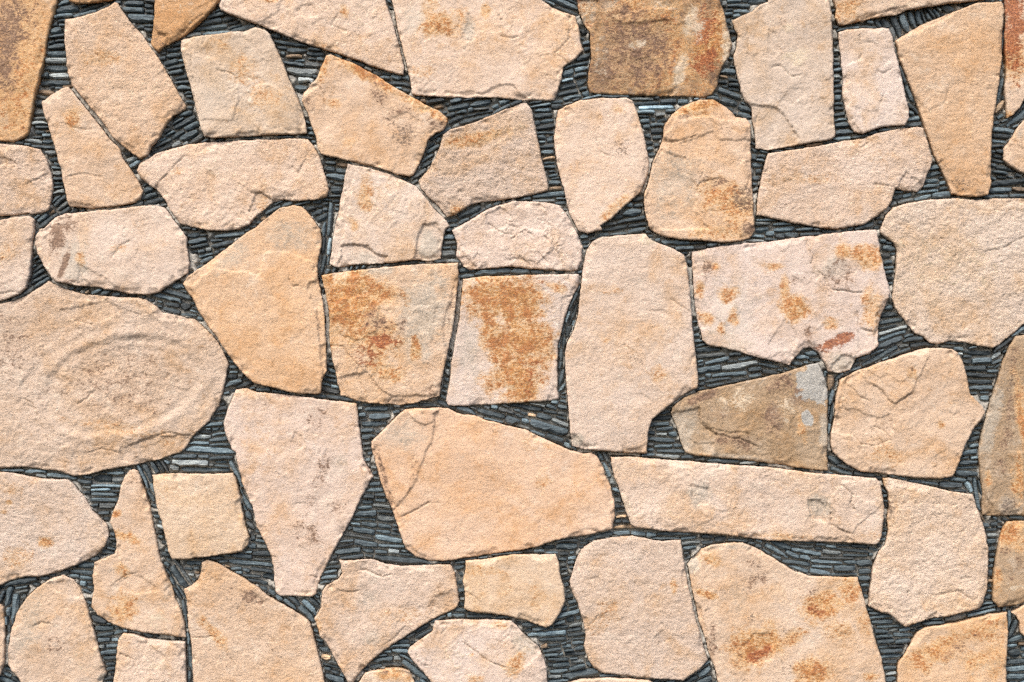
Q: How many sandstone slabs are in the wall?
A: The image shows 57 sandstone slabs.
